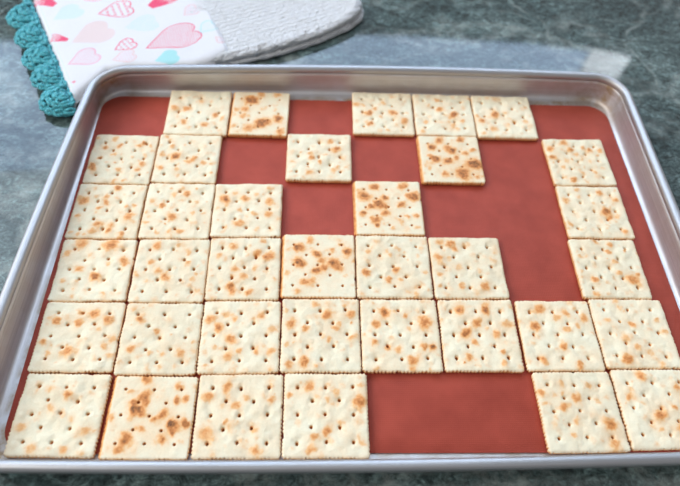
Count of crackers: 36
